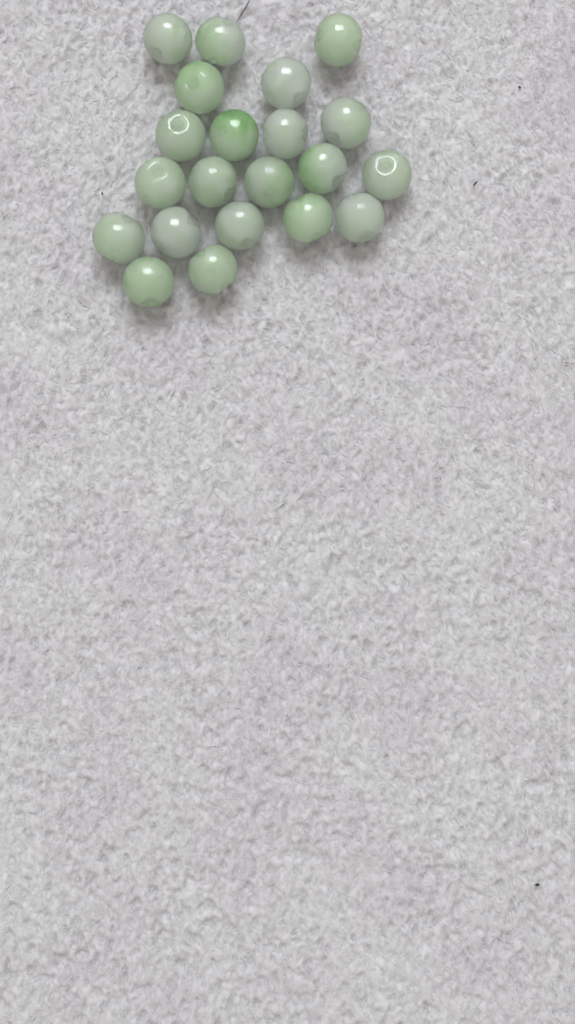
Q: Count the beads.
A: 21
